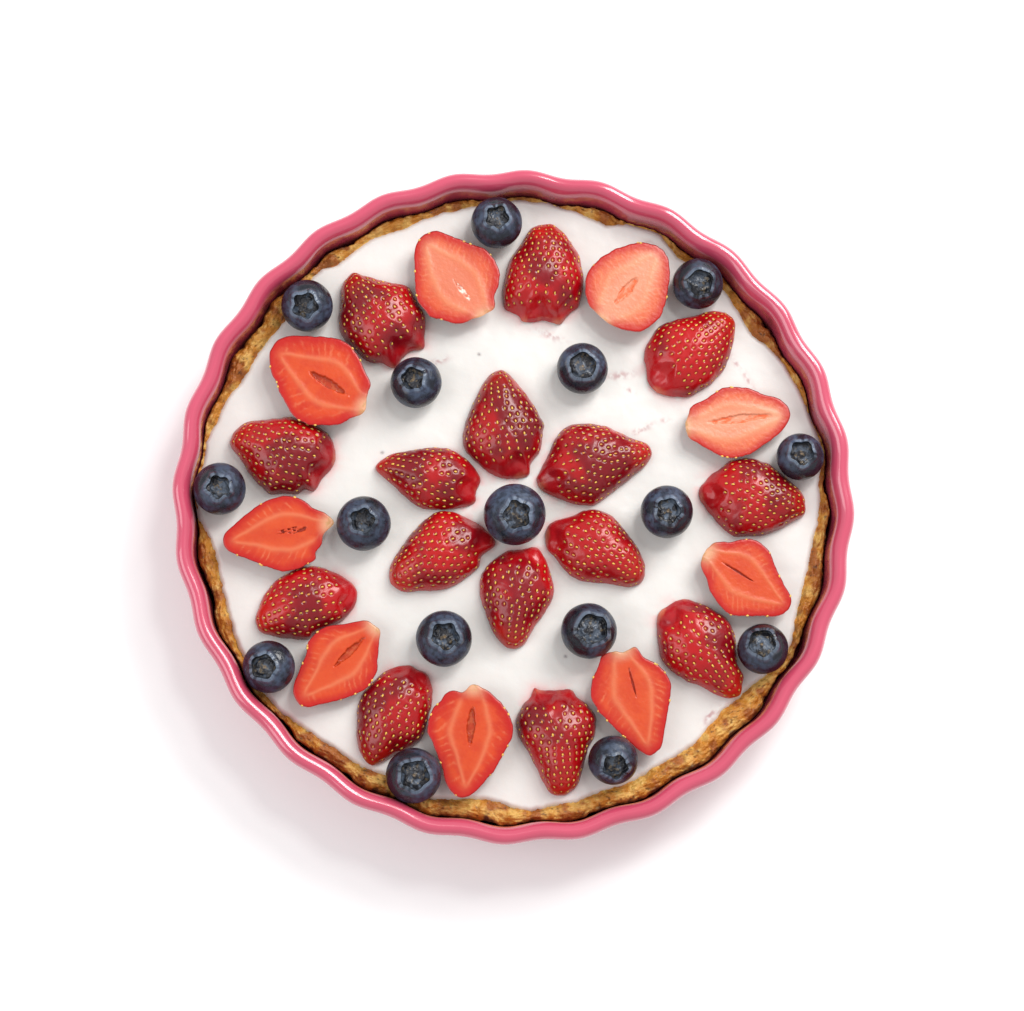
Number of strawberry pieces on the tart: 24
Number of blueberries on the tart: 16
